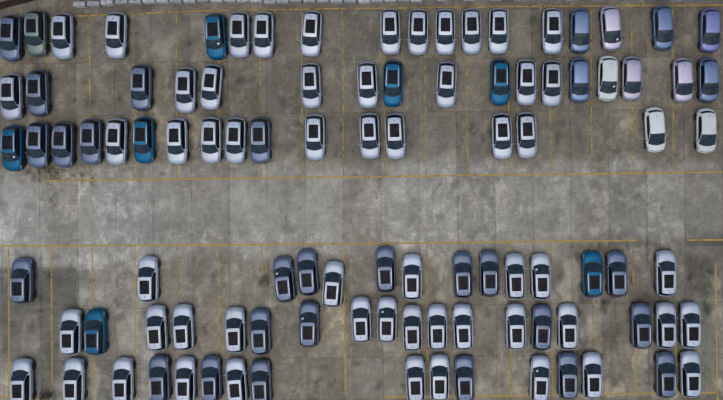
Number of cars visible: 100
